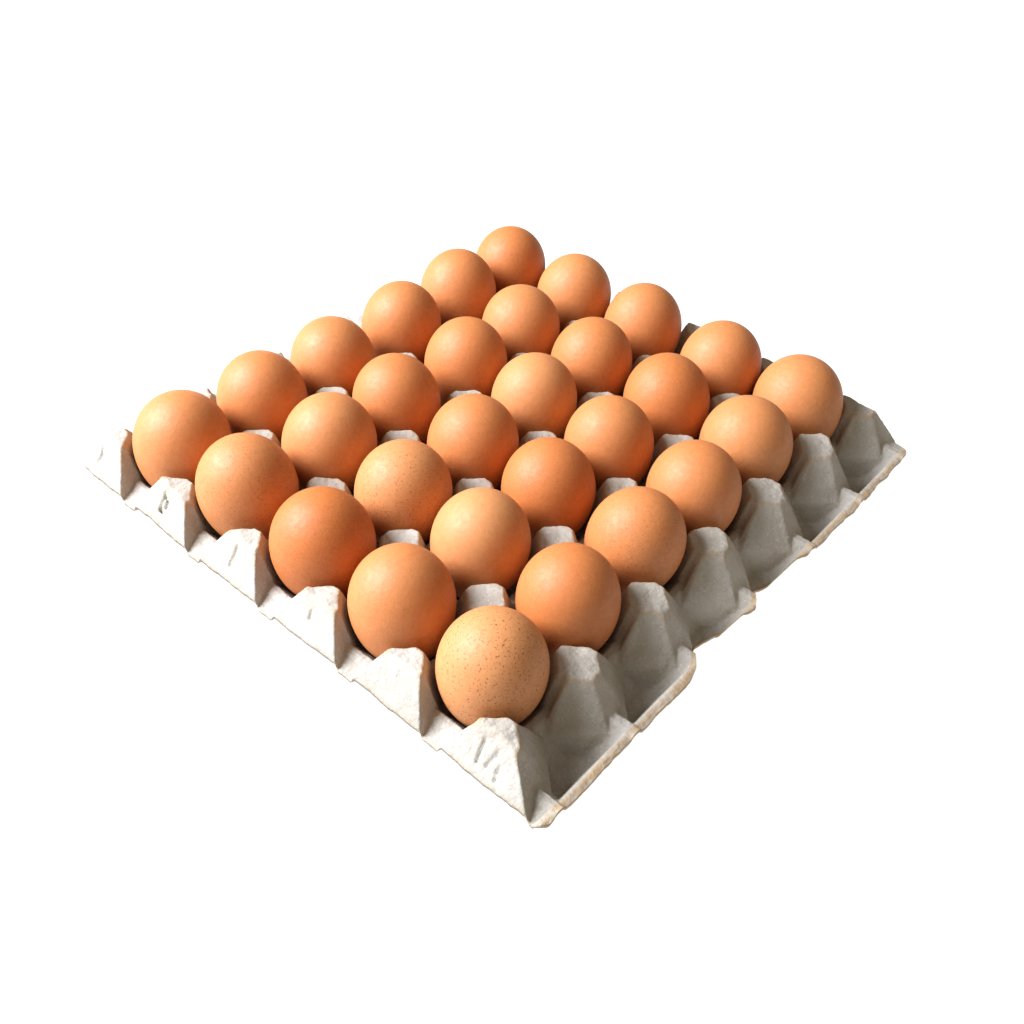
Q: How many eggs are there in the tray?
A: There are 30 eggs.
